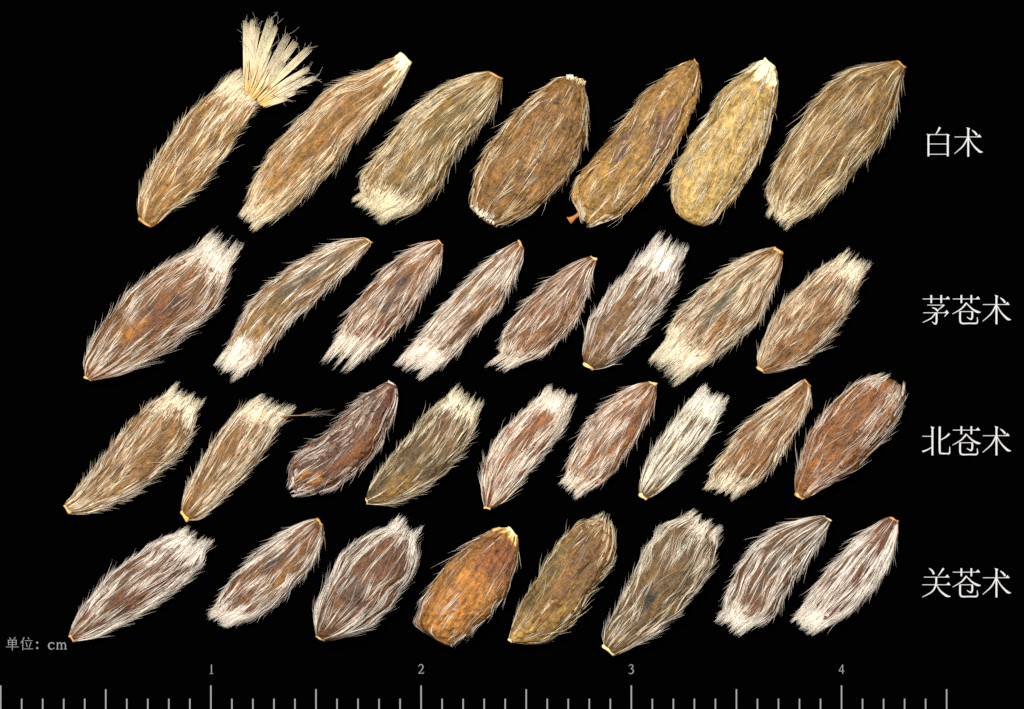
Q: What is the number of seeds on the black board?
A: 32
